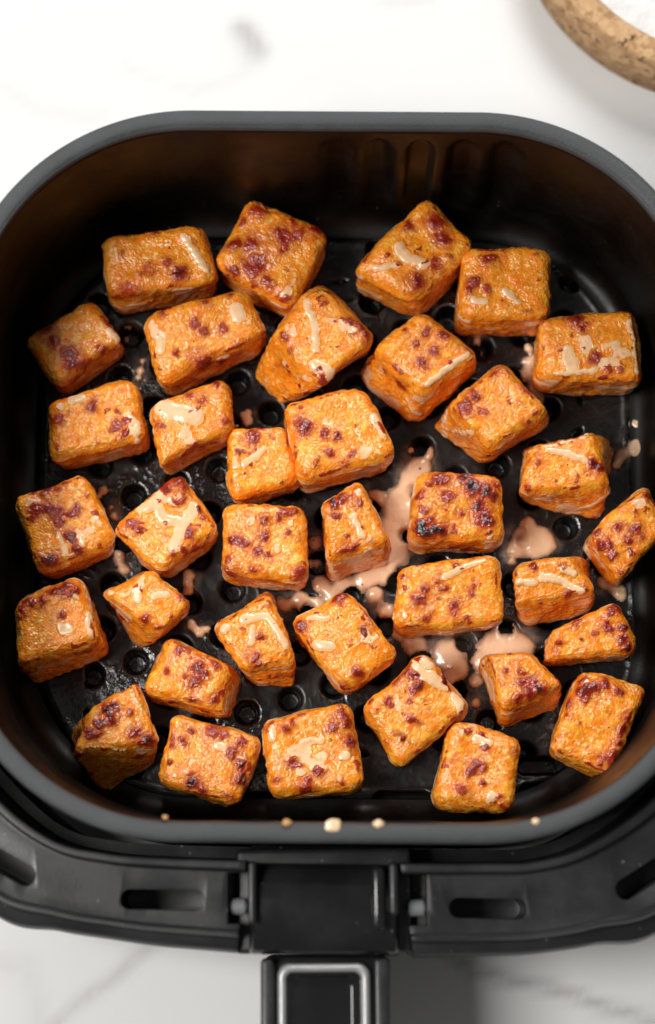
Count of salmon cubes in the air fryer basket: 36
